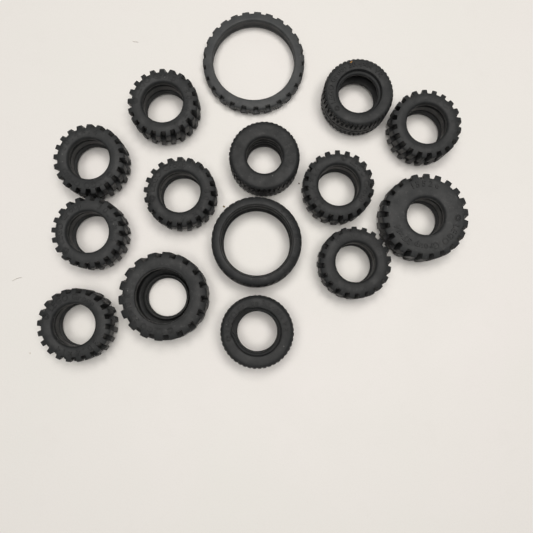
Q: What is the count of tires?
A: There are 15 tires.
